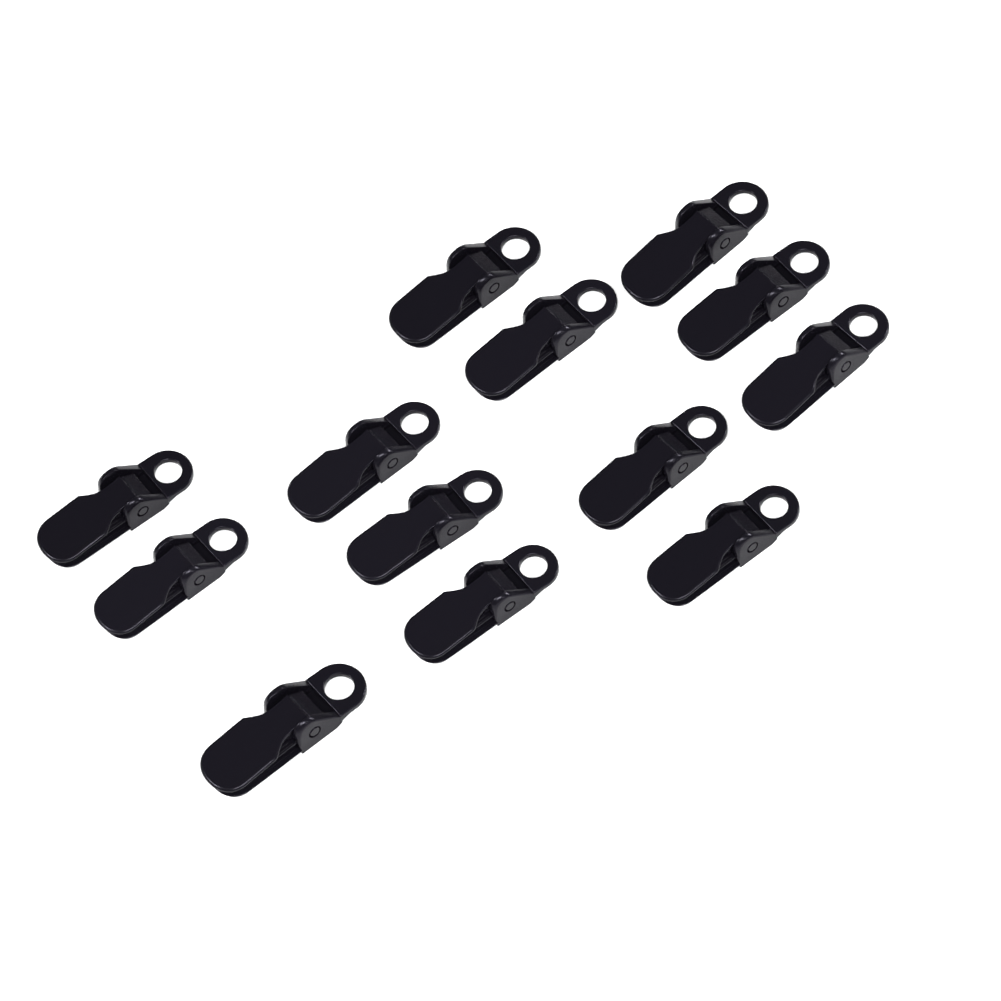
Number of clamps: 13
